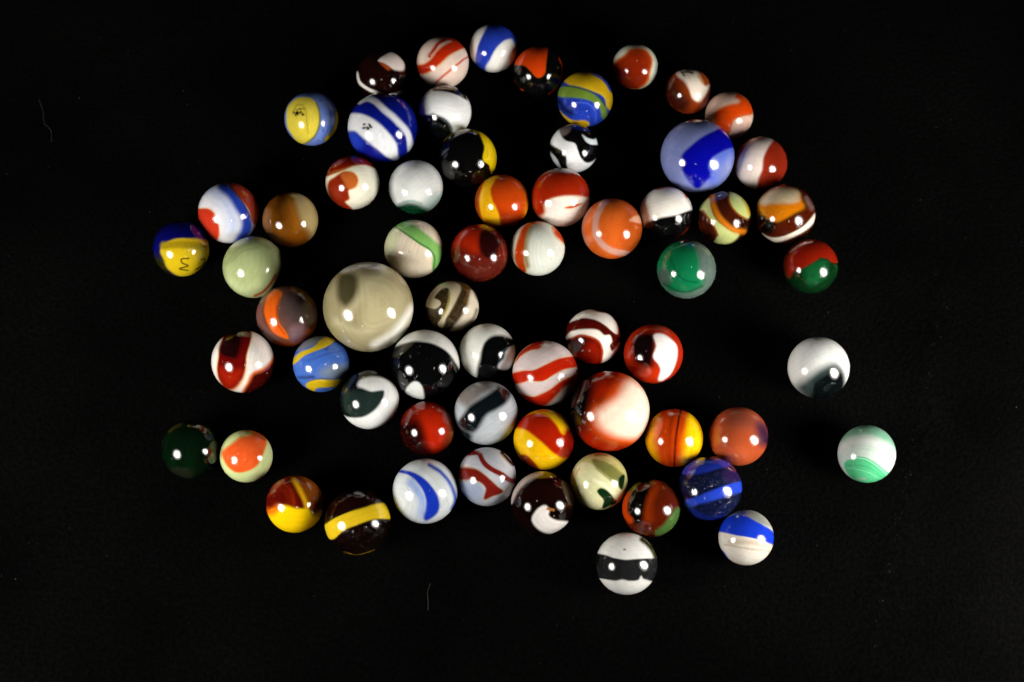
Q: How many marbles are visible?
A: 63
